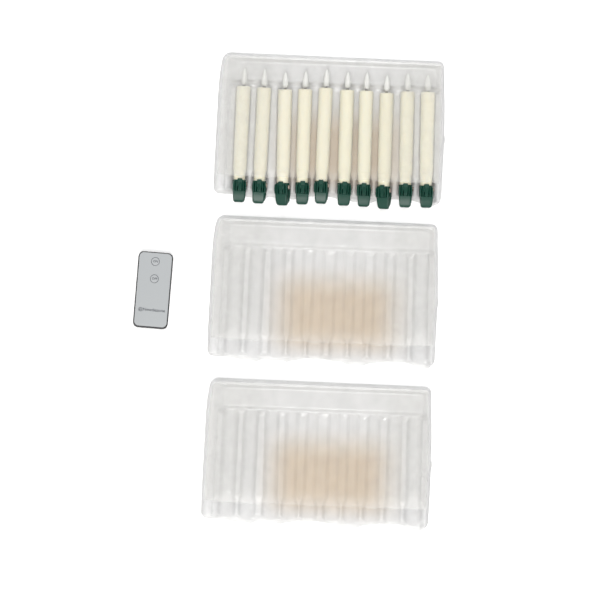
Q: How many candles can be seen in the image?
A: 10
